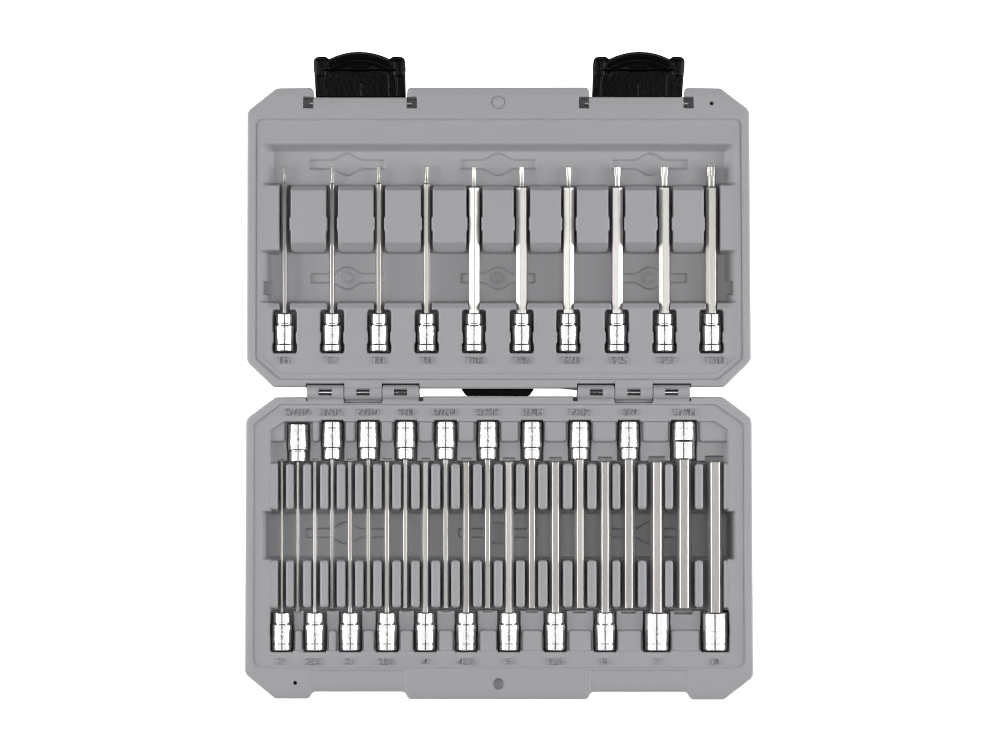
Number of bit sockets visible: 31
